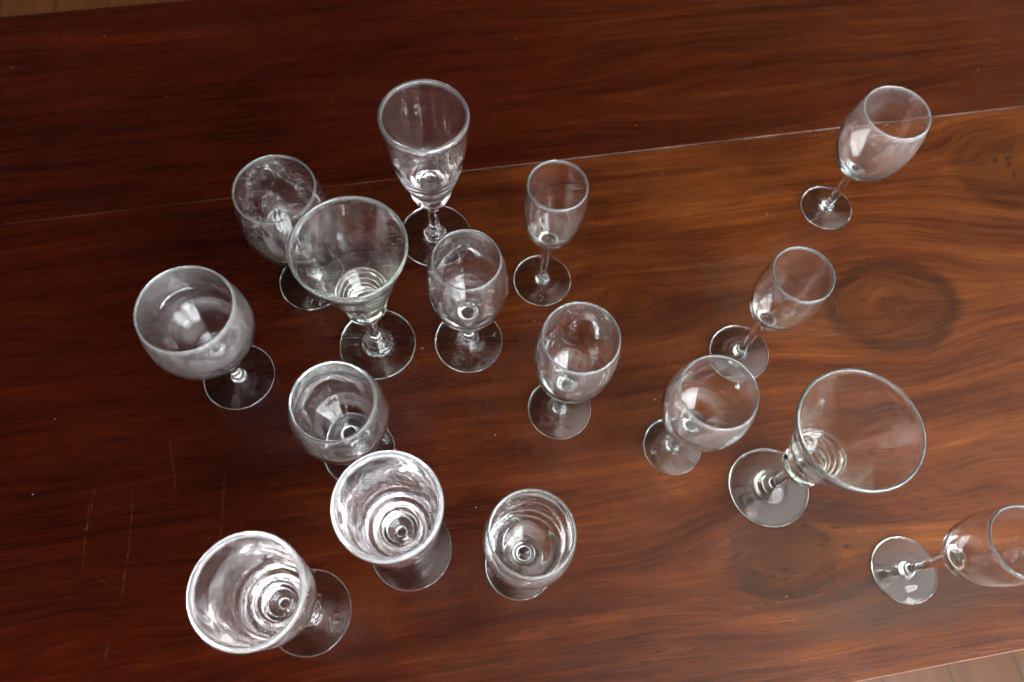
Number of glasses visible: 16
